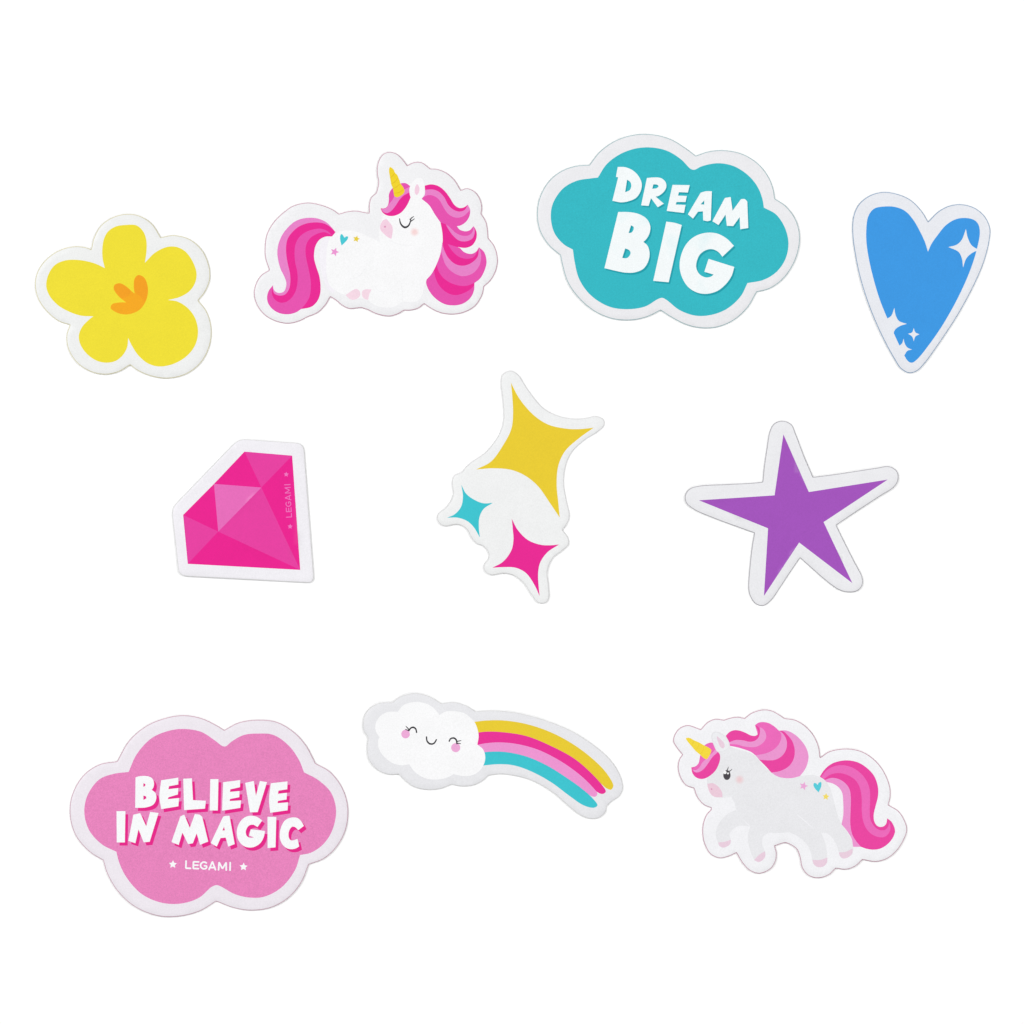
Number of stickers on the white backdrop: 10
